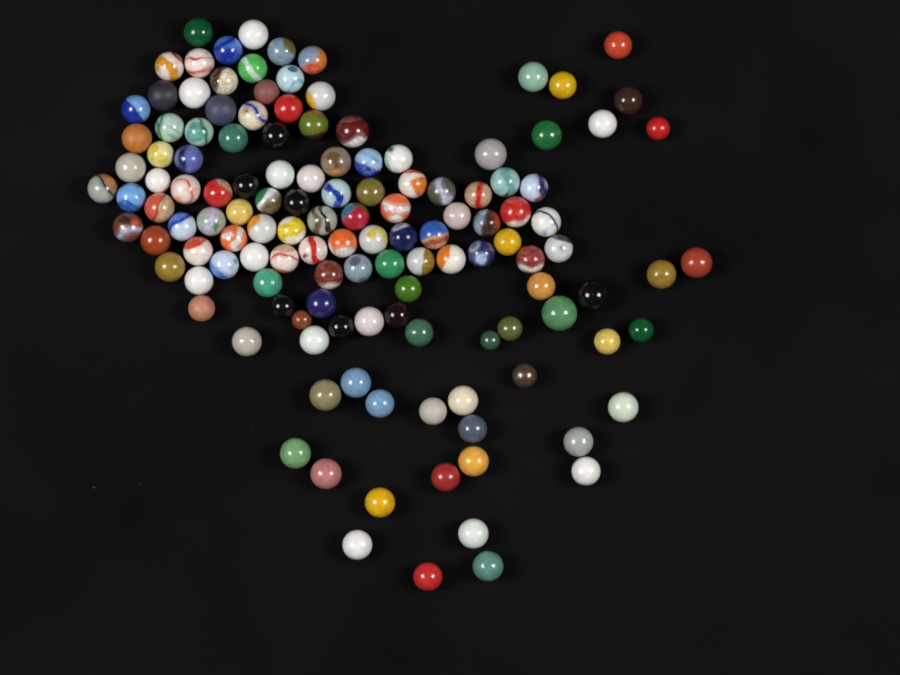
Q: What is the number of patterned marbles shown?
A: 59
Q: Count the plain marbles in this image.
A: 73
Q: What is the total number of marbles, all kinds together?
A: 132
